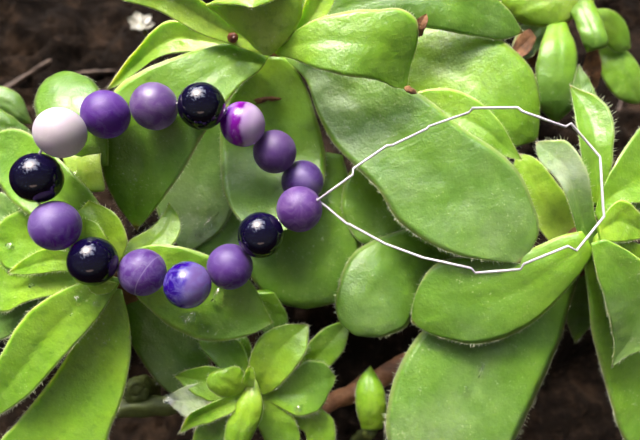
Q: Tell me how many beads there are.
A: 15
